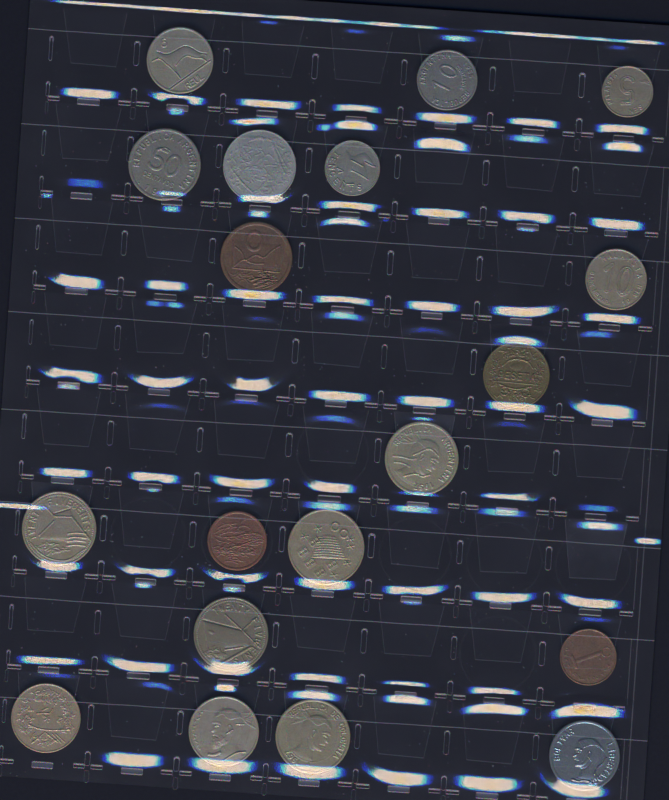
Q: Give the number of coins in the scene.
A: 19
